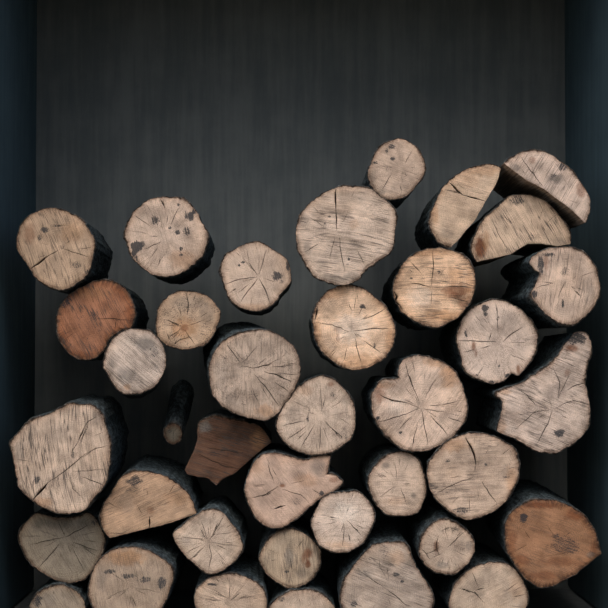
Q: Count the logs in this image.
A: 38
